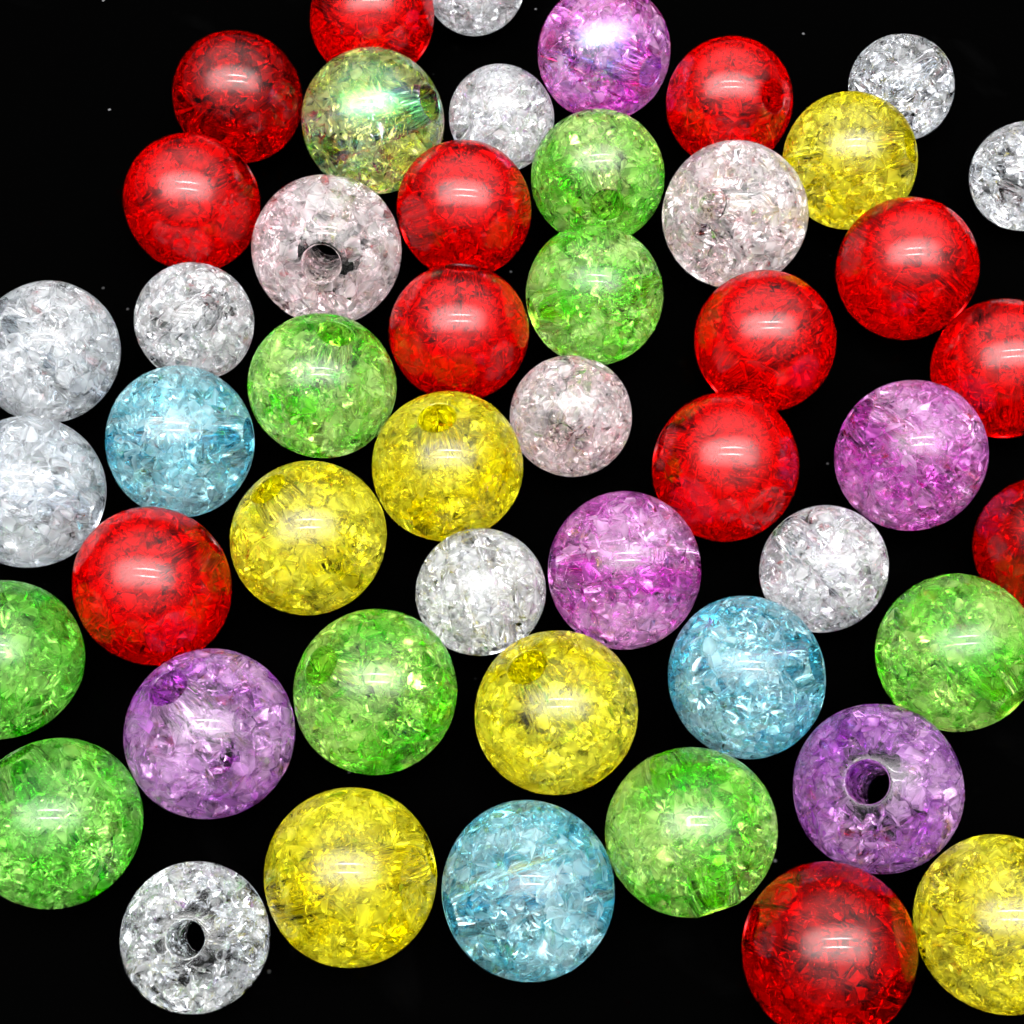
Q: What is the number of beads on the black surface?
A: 49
